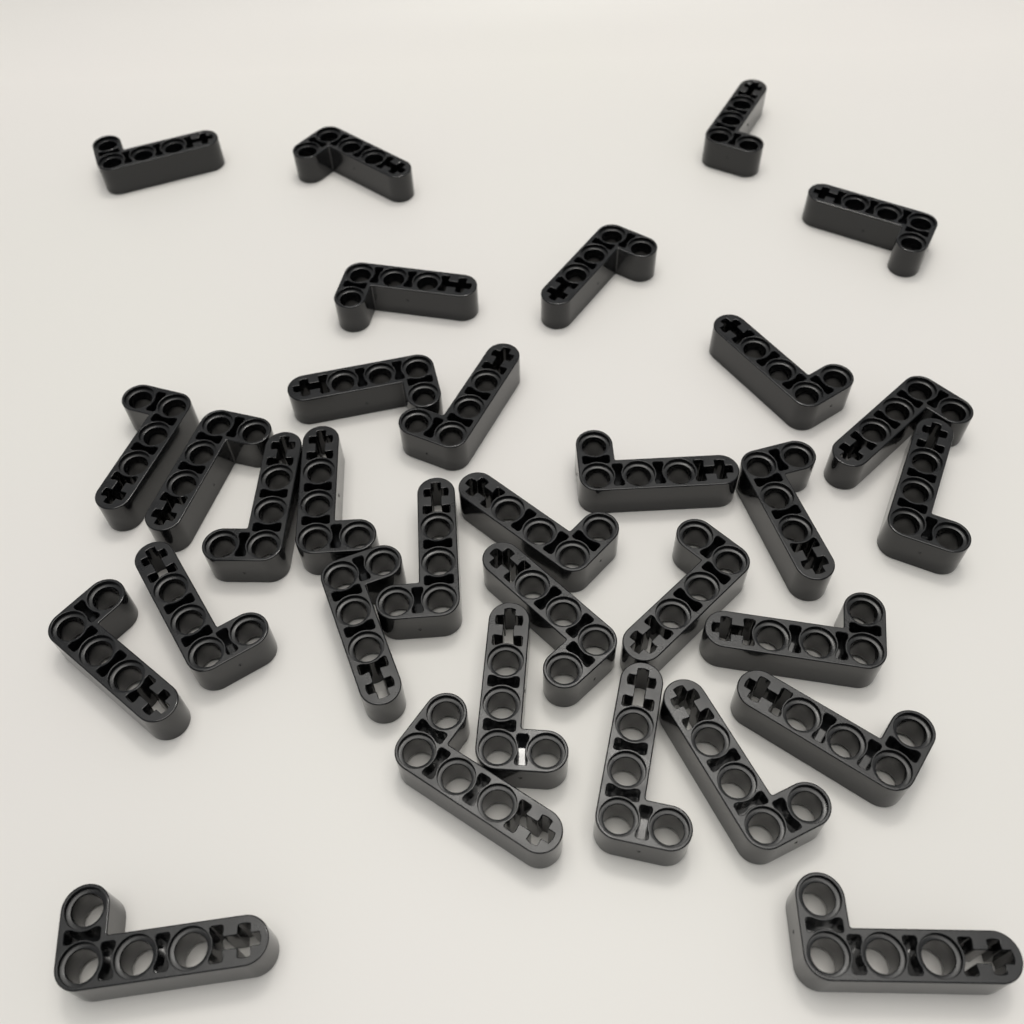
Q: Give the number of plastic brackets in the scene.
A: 32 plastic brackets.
